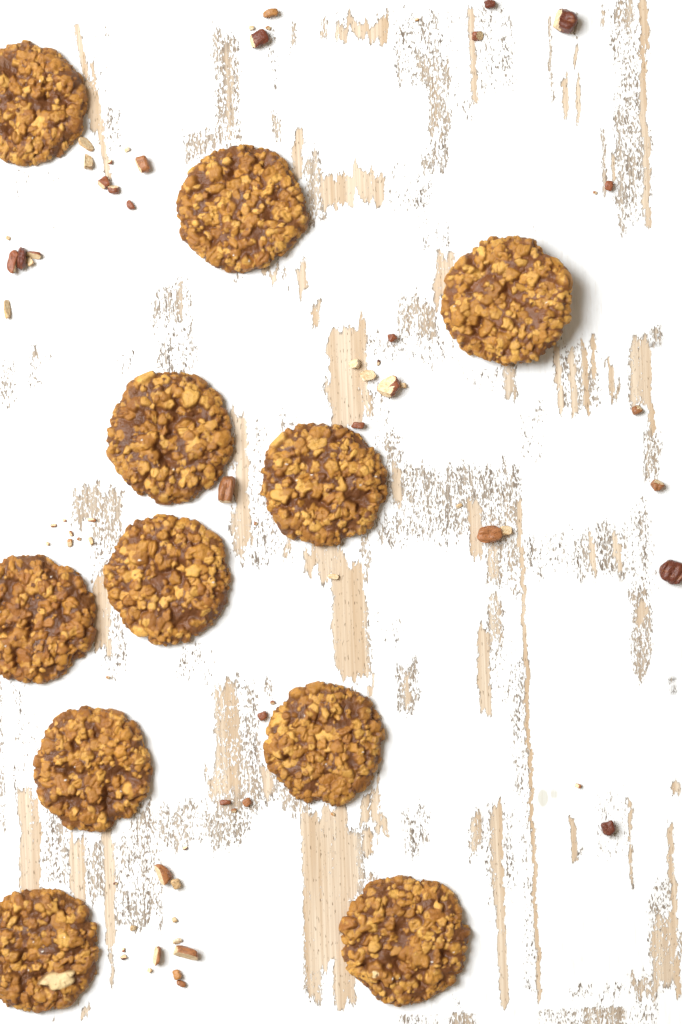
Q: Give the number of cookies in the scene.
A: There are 11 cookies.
